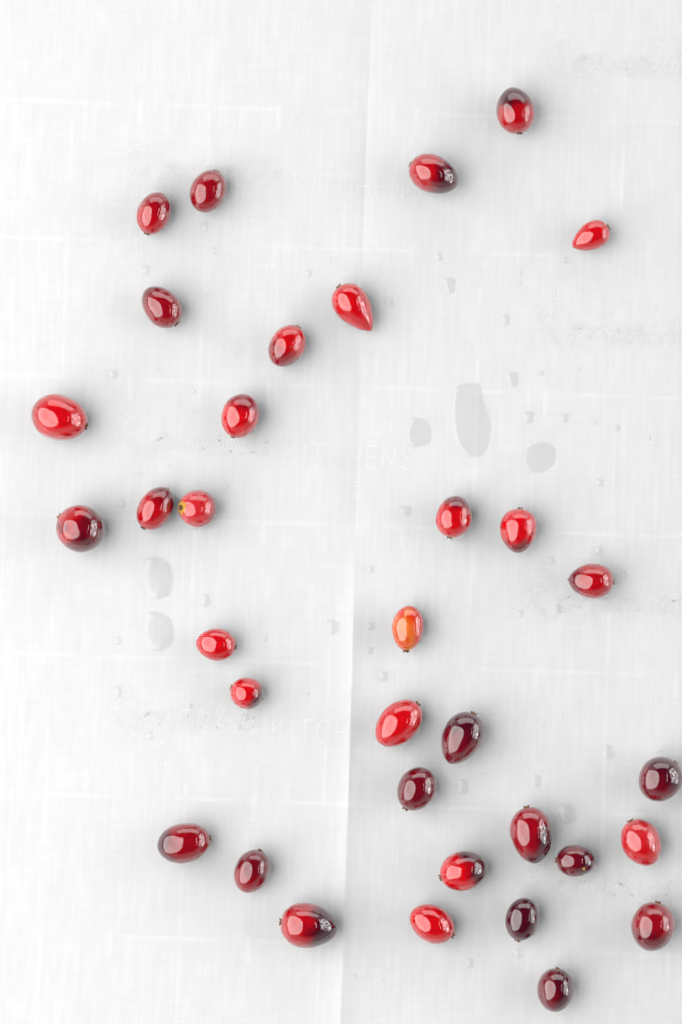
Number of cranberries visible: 34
